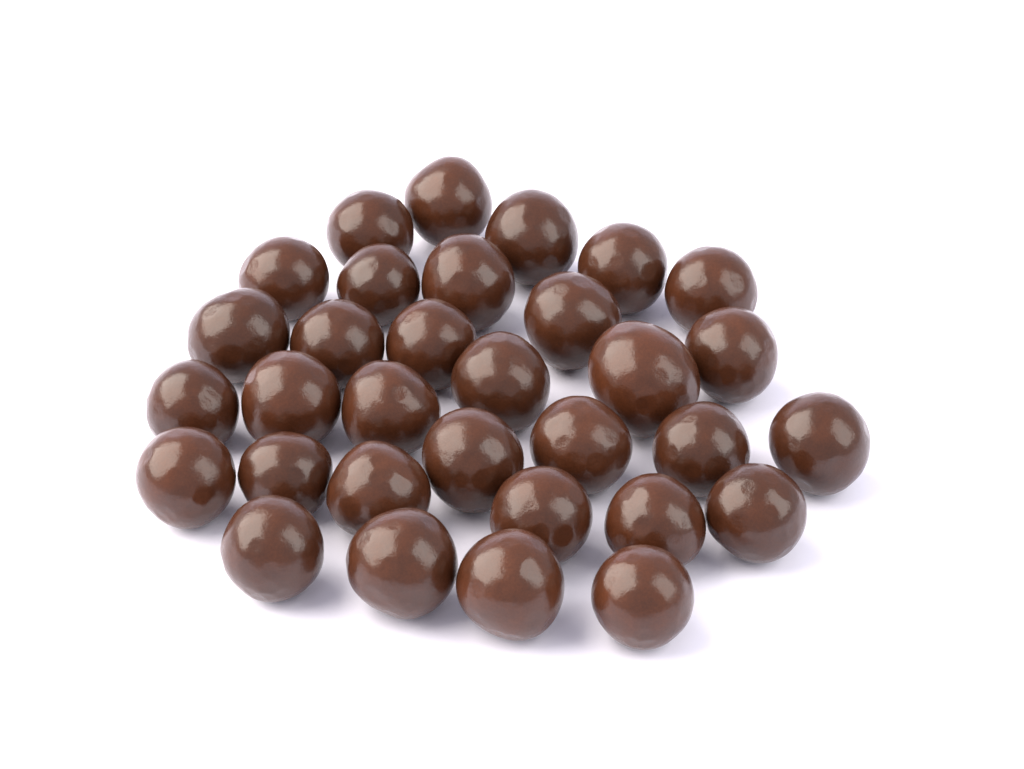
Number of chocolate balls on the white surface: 32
